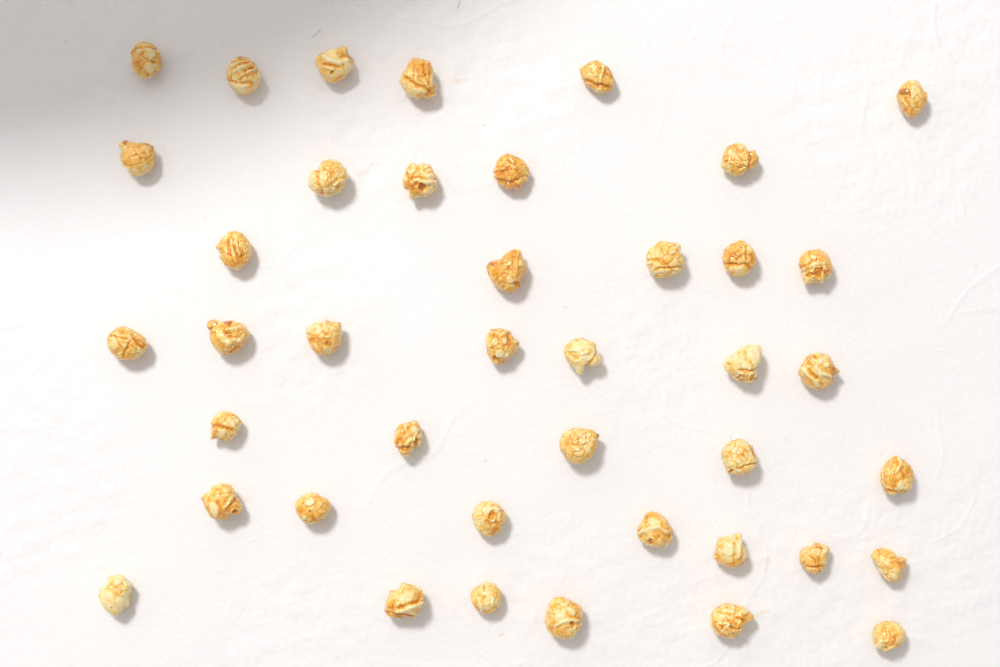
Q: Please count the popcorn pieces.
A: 41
